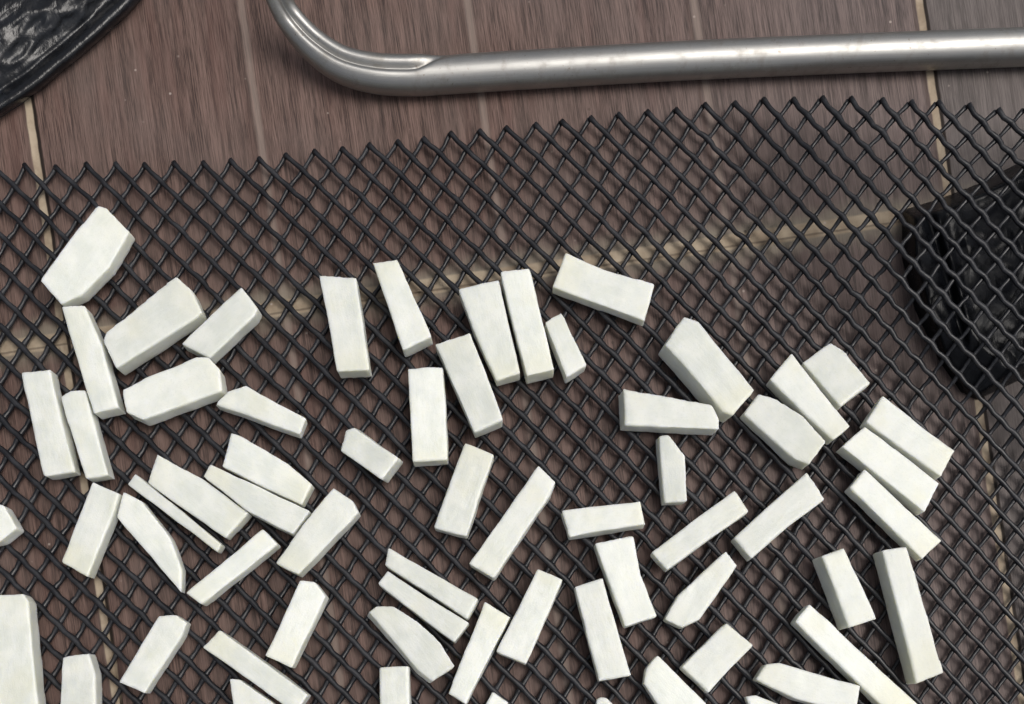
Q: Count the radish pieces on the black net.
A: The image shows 64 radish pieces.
